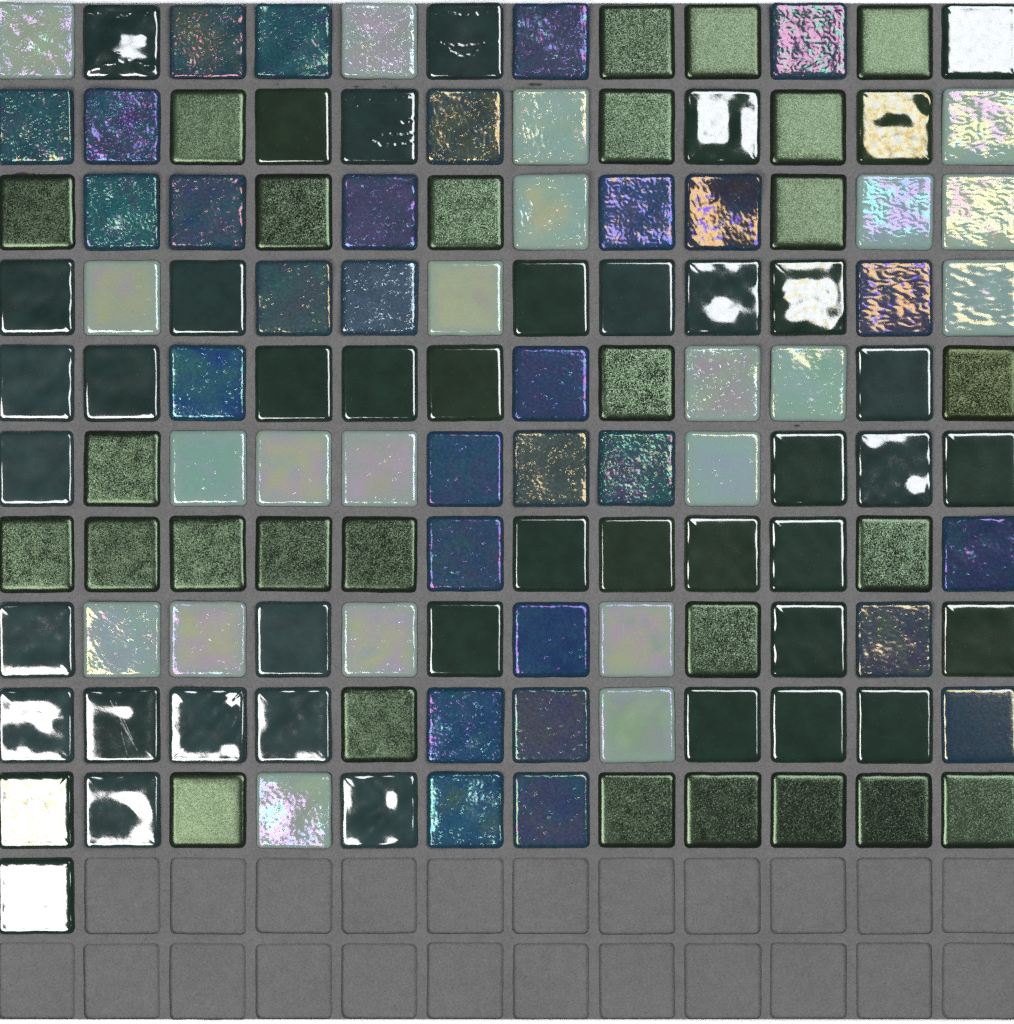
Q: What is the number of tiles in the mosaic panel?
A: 121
